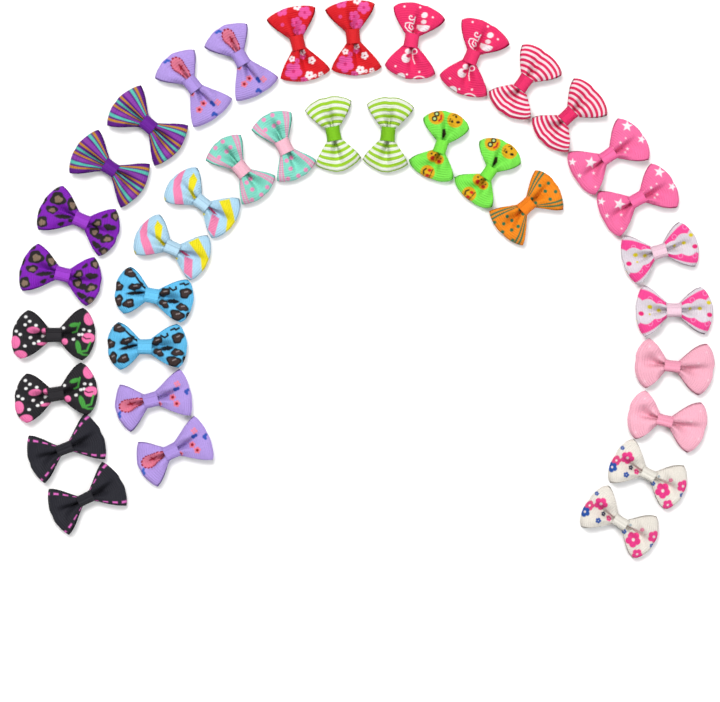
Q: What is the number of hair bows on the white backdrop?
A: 37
